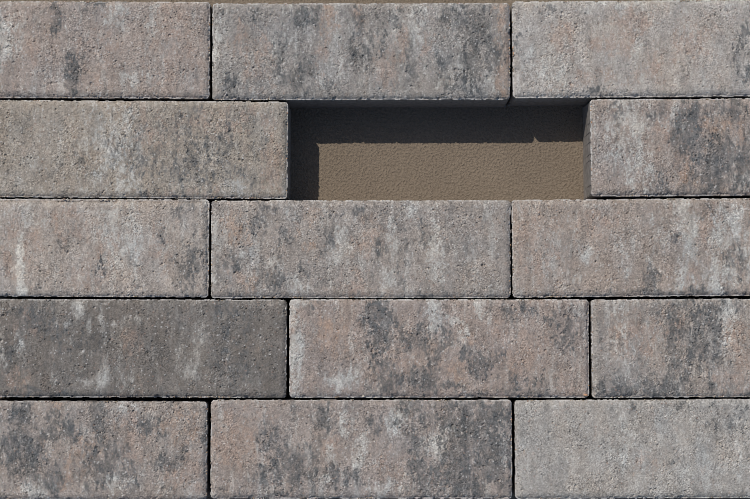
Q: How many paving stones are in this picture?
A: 14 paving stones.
